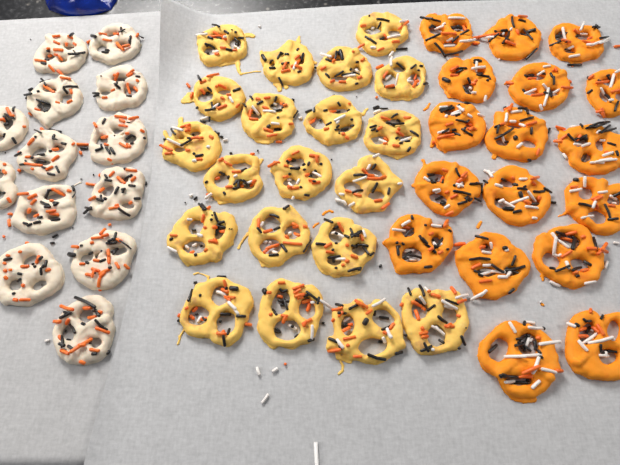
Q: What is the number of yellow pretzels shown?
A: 20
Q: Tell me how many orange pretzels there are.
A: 17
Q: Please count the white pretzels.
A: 13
